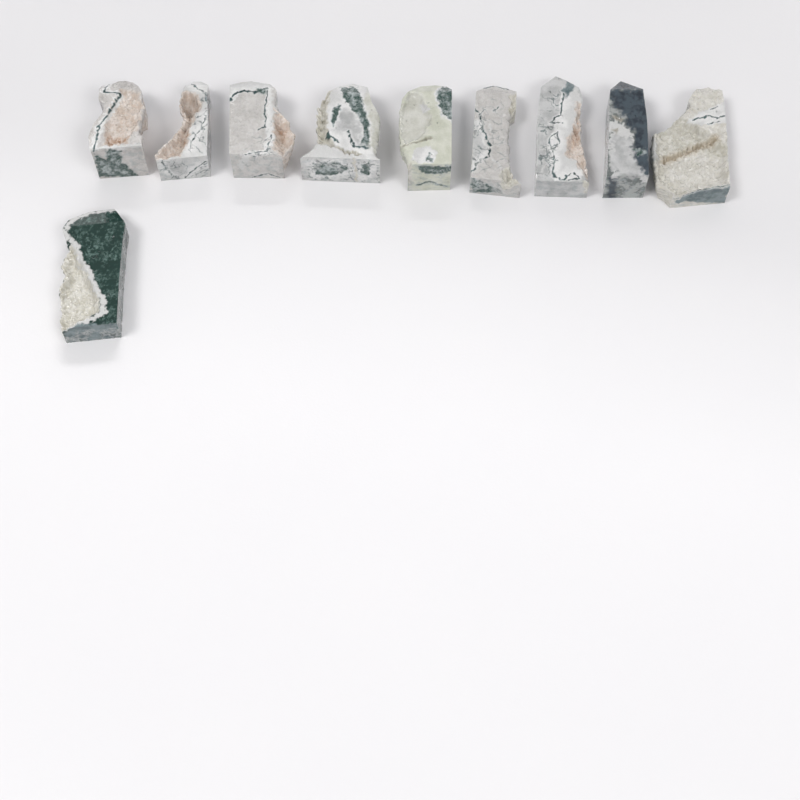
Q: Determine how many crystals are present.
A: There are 10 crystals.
